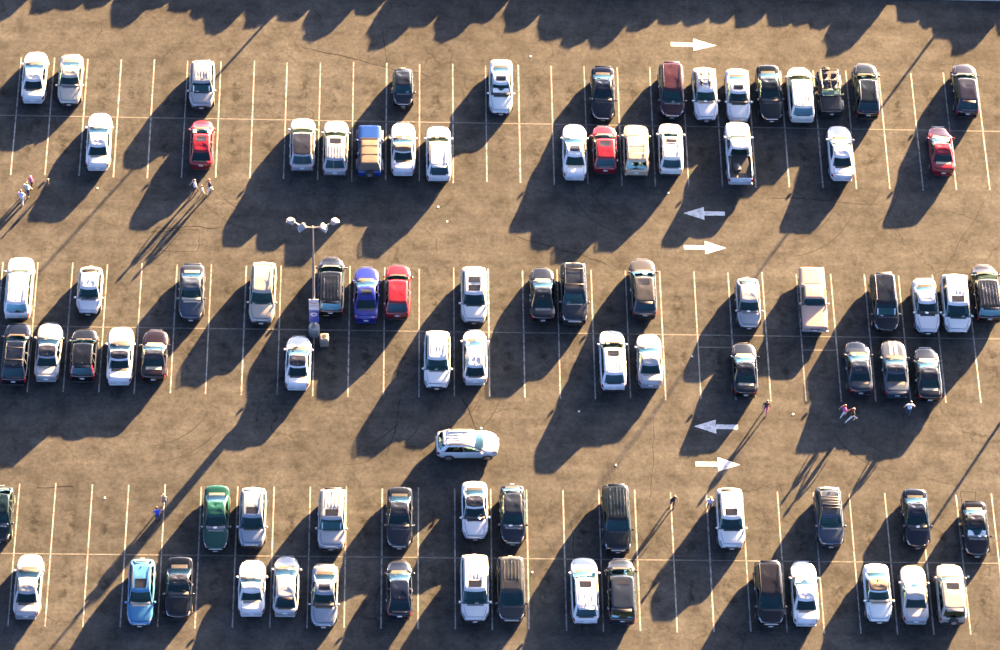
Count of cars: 88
